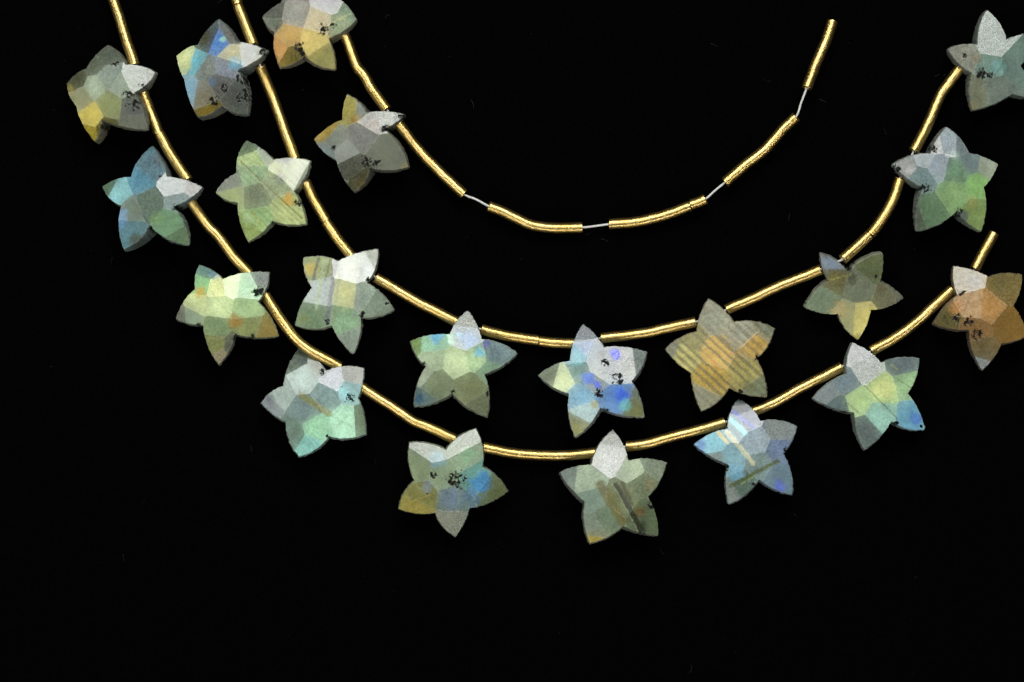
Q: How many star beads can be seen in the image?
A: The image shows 20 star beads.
